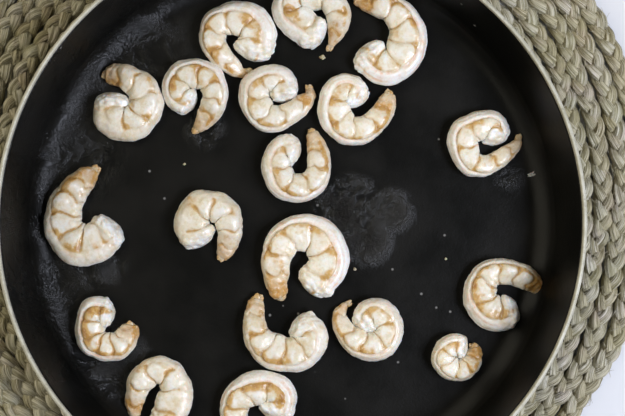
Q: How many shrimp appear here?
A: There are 19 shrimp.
